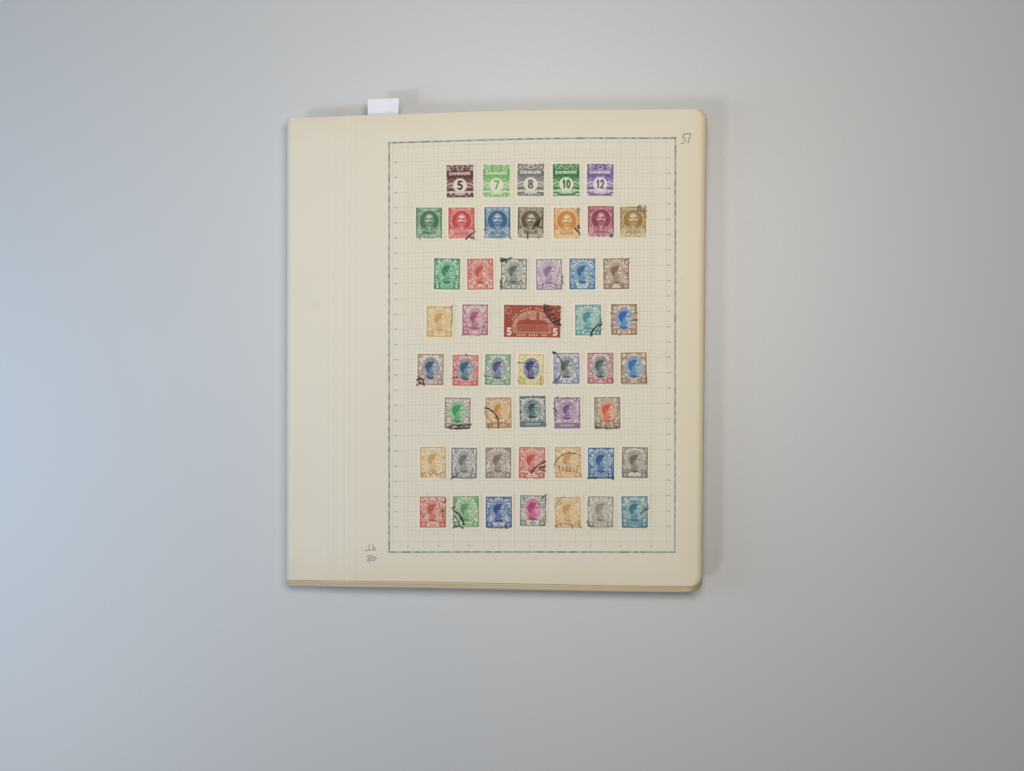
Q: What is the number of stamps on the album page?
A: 49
